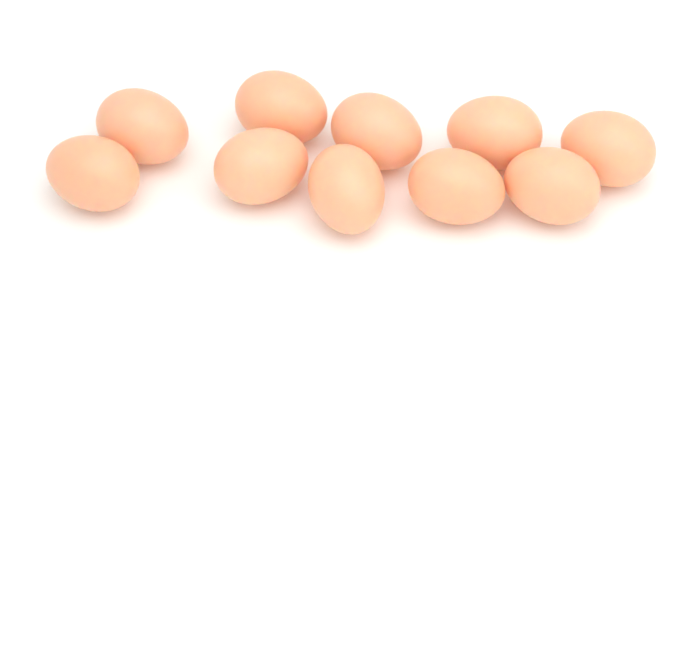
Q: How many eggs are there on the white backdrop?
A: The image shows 10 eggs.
